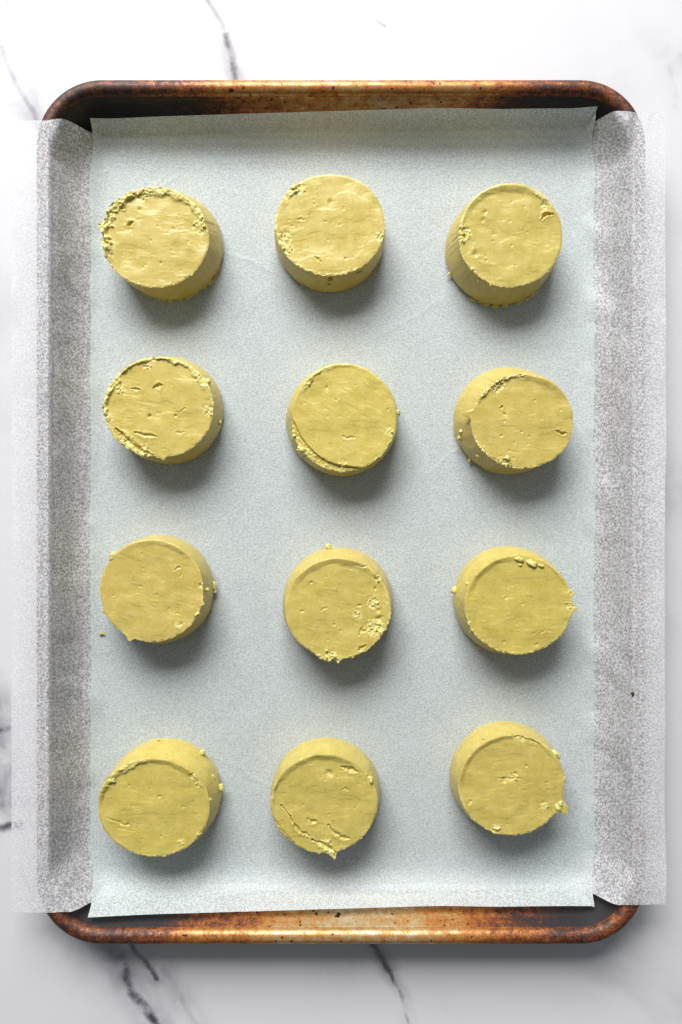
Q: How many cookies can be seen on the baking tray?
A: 12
